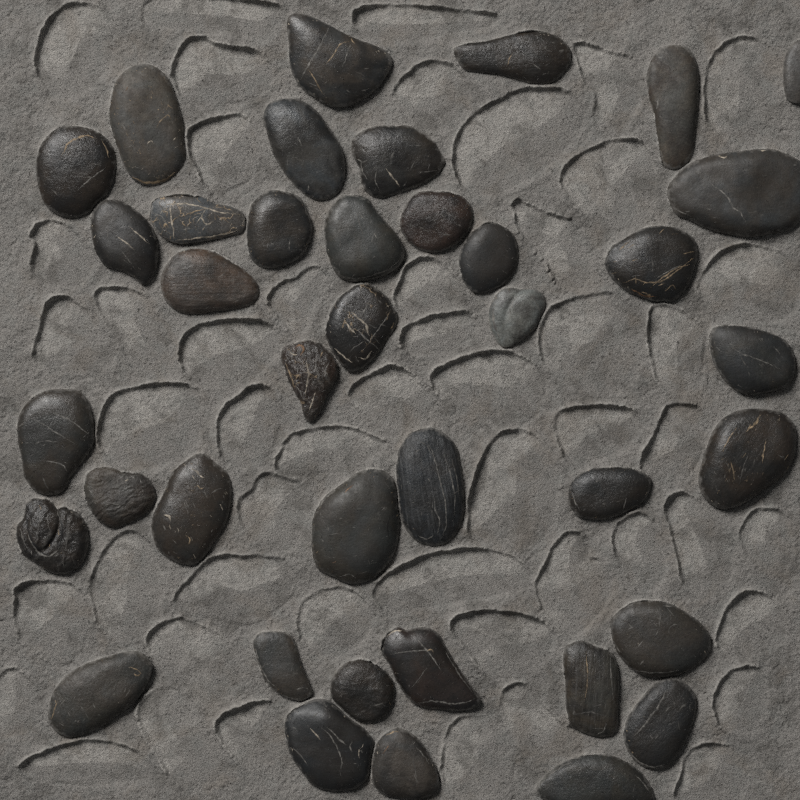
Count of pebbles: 39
